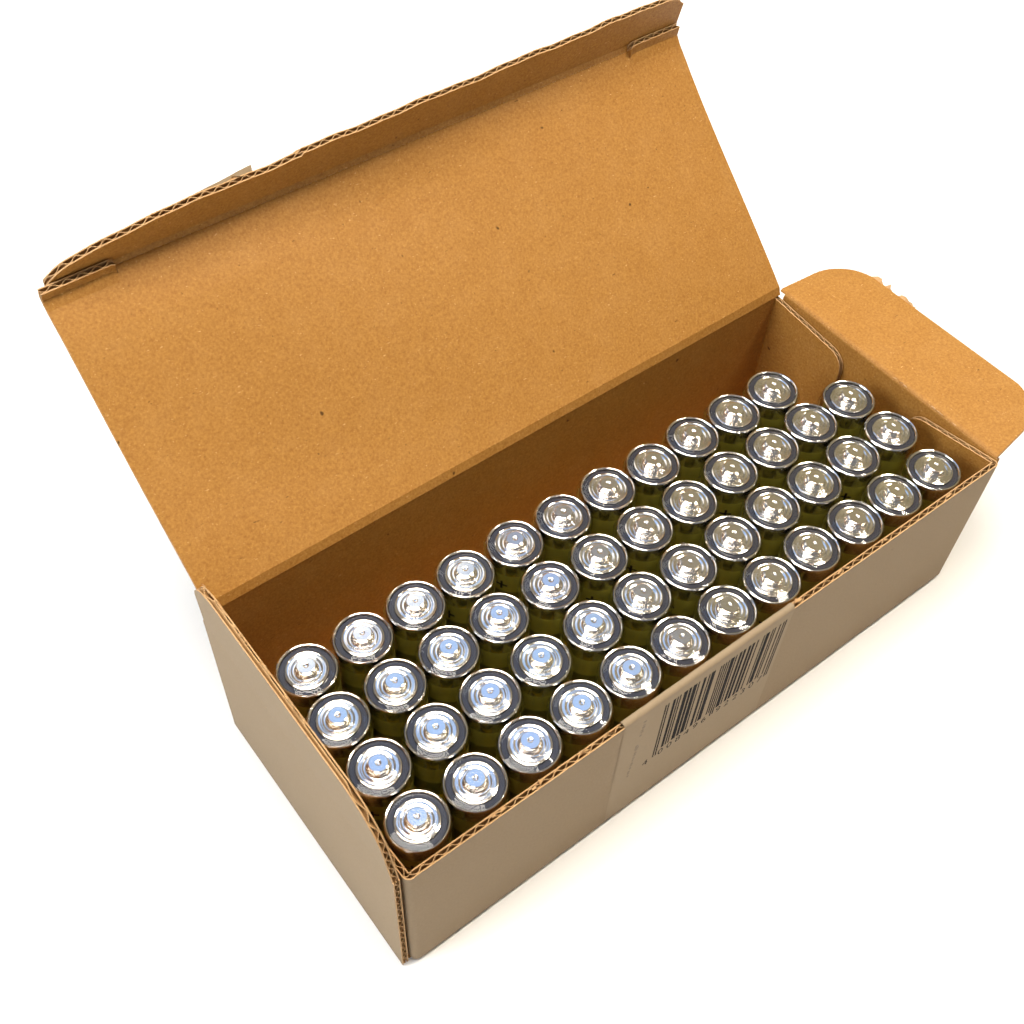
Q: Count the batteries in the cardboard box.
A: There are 47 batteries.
